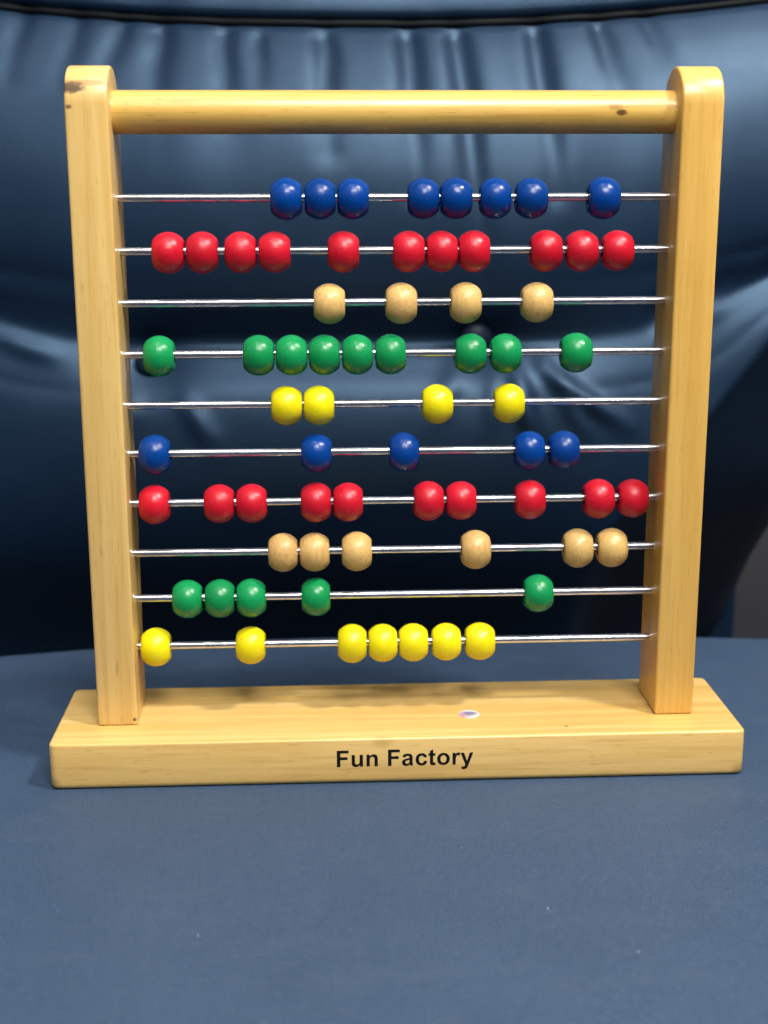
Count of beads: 69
